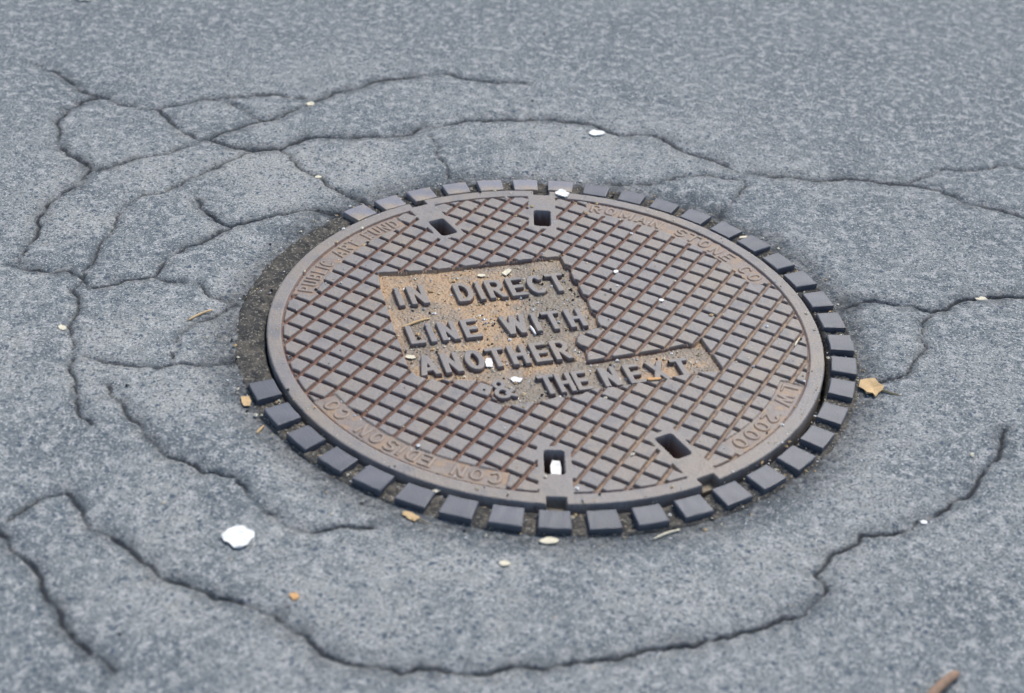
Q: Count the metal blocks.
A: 37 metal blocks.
